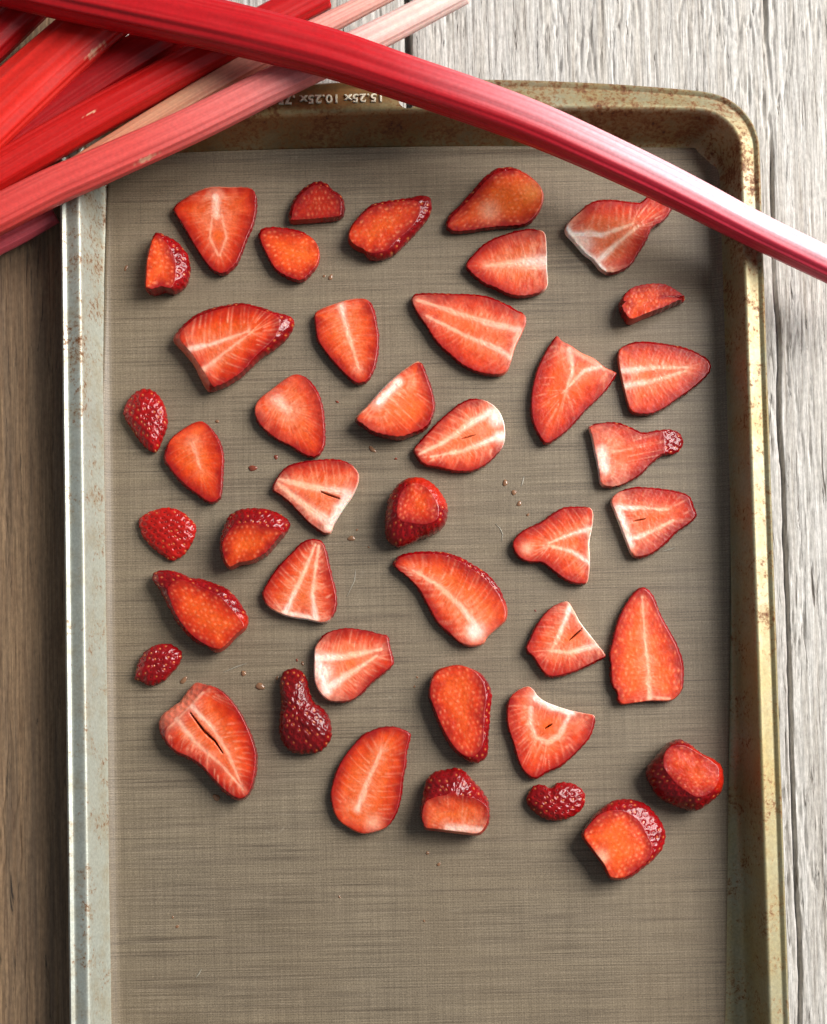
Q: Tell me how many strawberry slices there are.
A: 42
